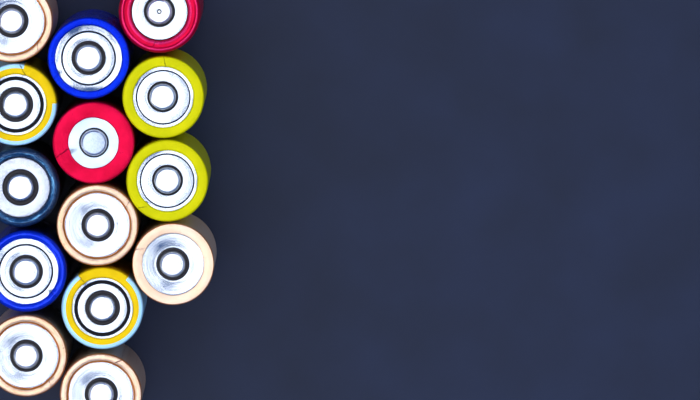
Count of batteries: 14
